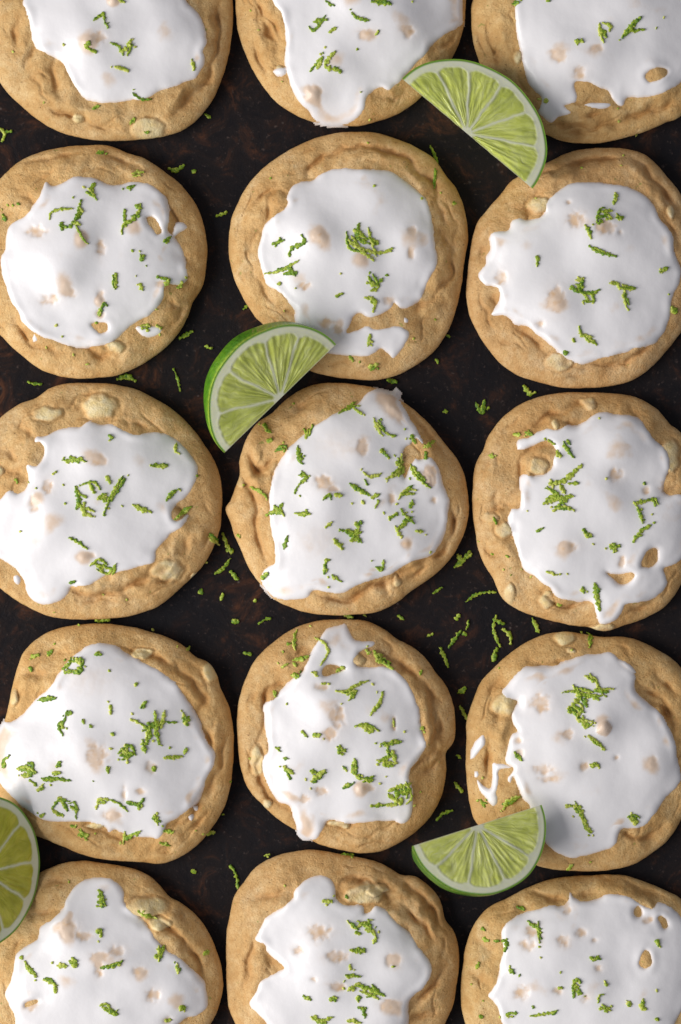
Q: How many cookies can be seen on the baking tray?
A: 15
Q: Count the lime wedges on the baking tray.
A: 4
